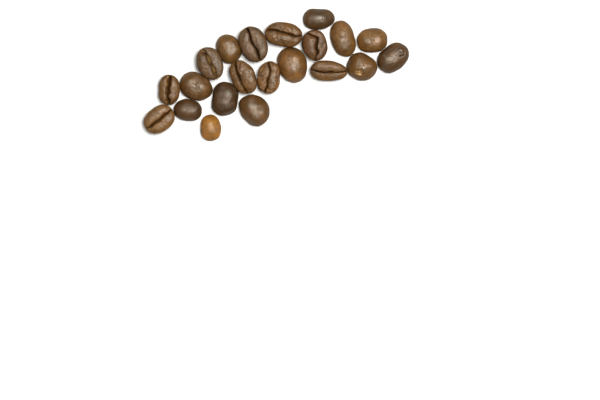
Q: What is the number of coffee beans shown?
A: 21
